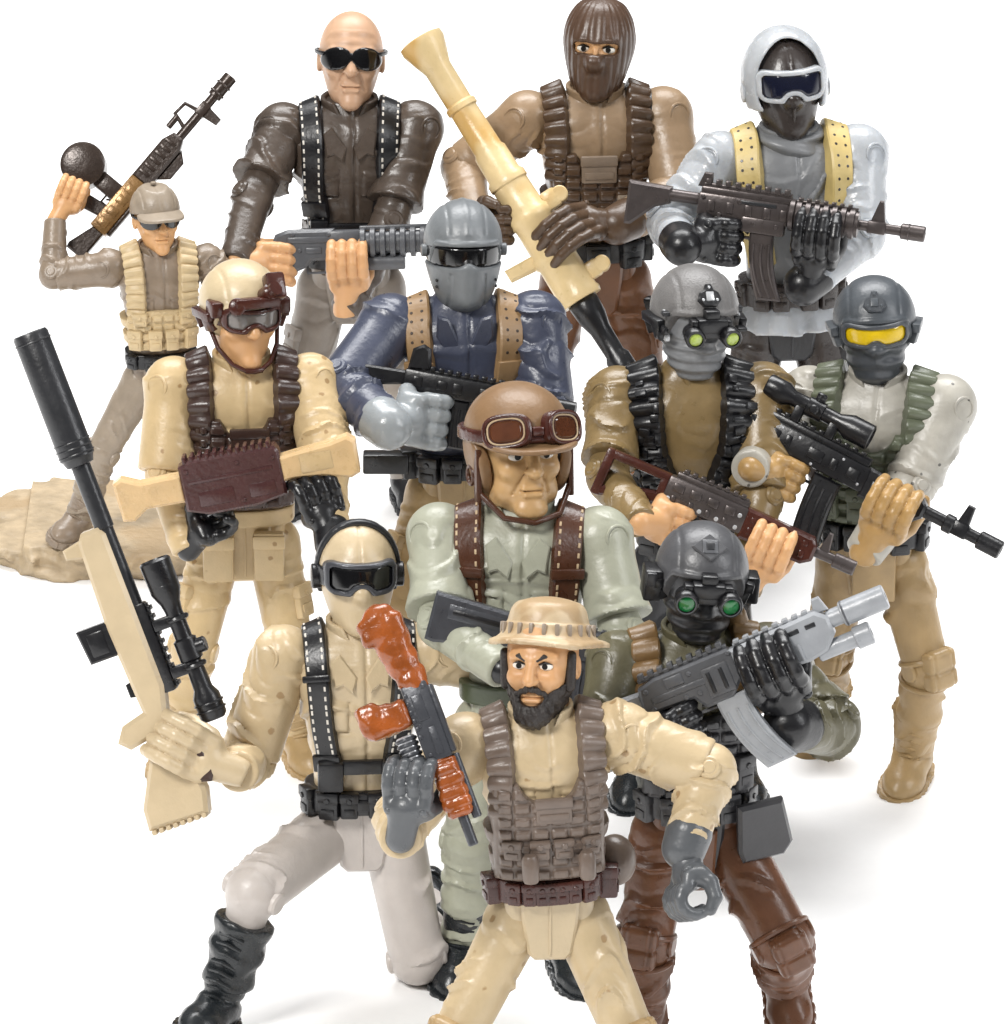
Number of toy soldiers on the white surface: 12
